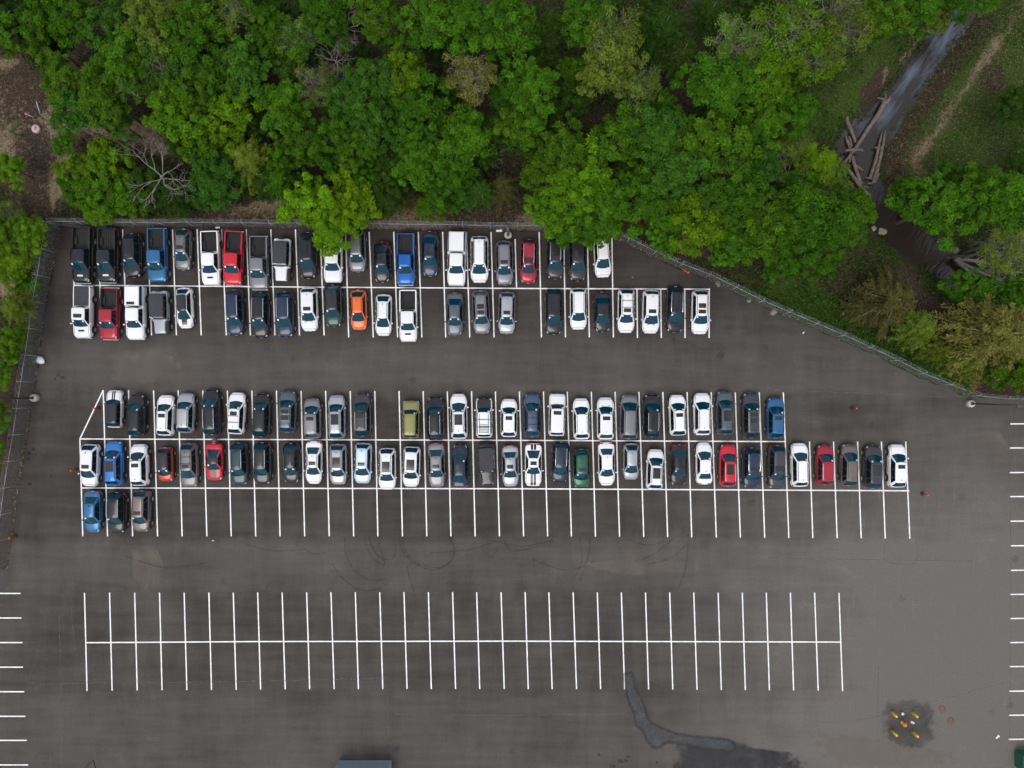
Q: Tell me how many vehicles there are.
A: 109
